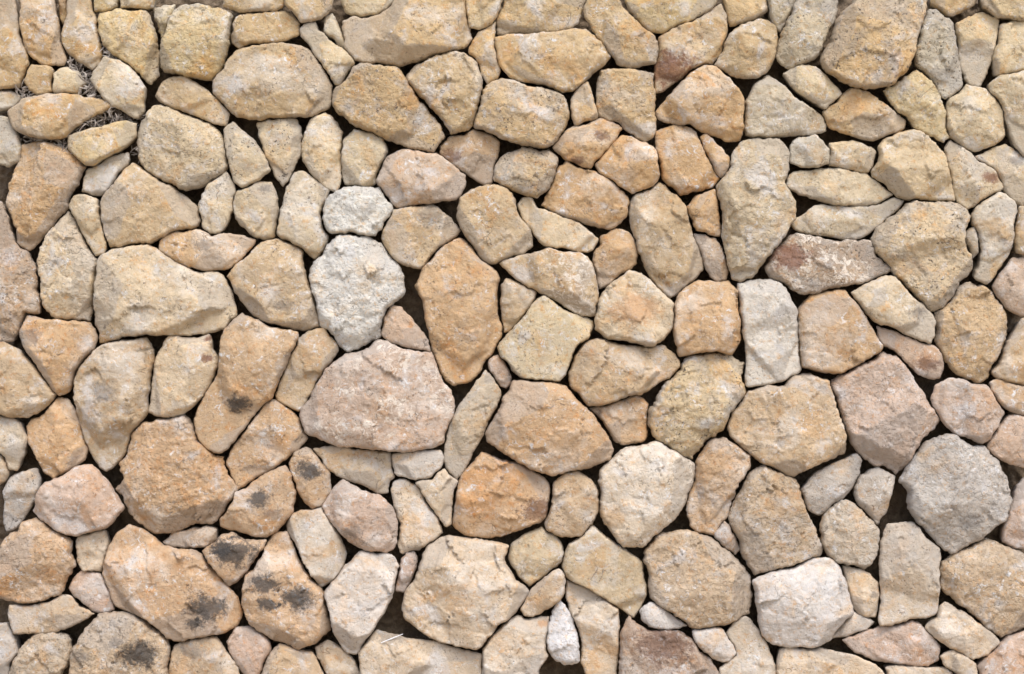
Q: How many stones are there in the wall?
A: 200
